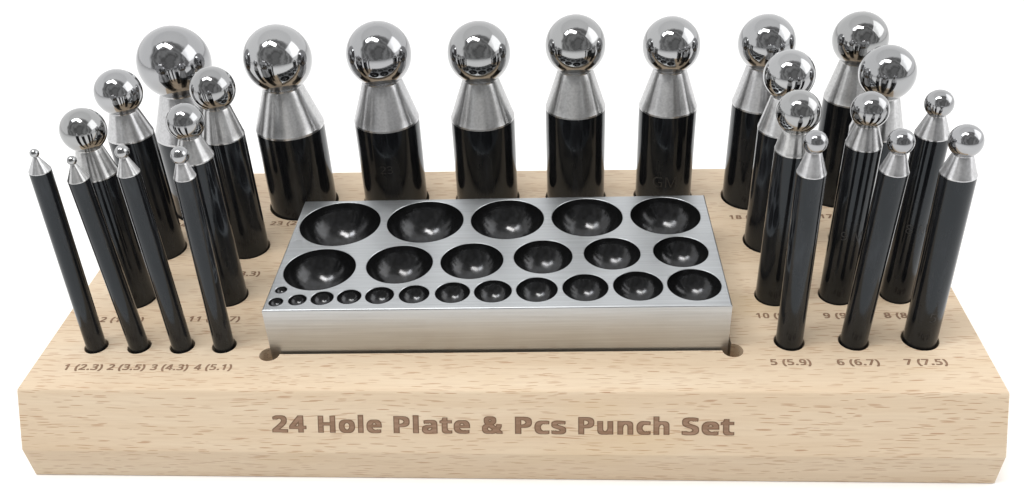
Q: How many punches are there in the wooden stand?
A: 24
